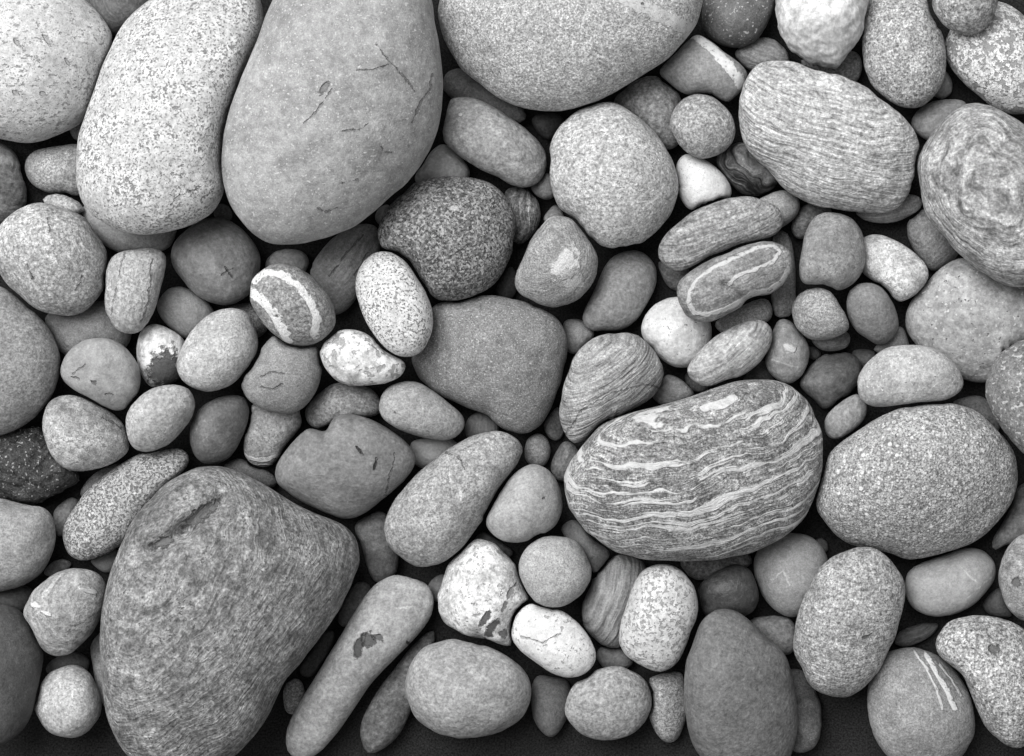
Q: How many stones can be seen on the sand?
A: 153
